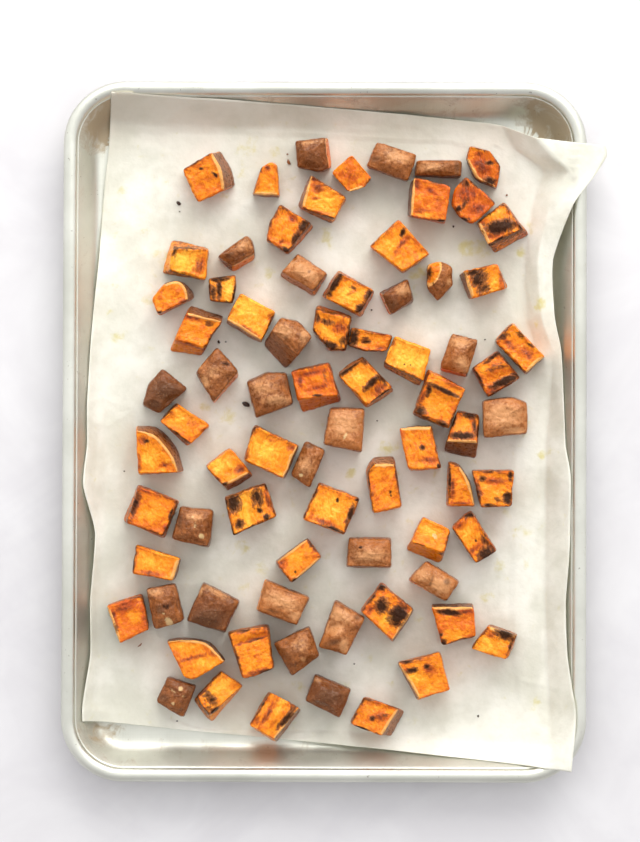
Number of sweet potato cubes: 76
